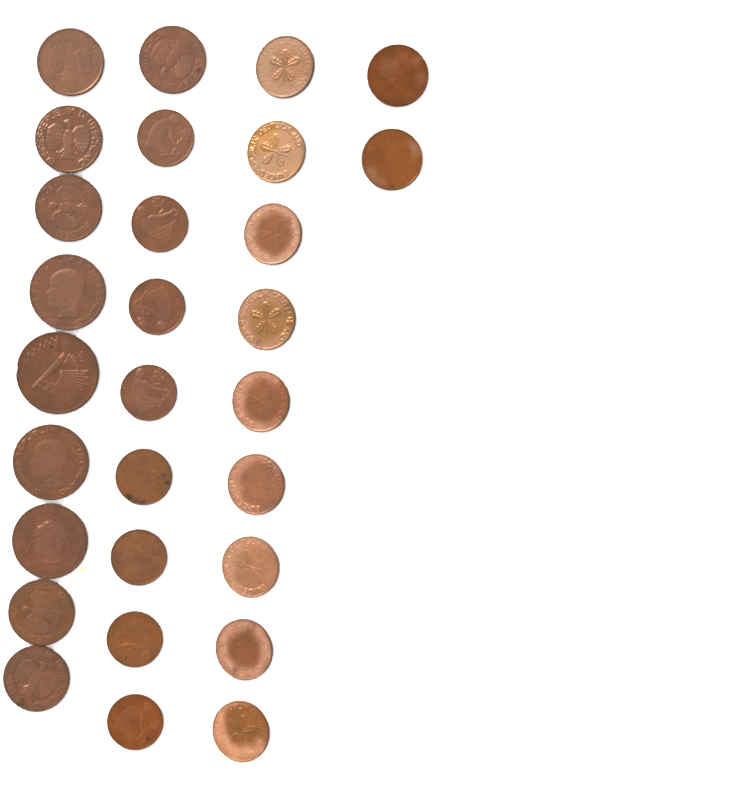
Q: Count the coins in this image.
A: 29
